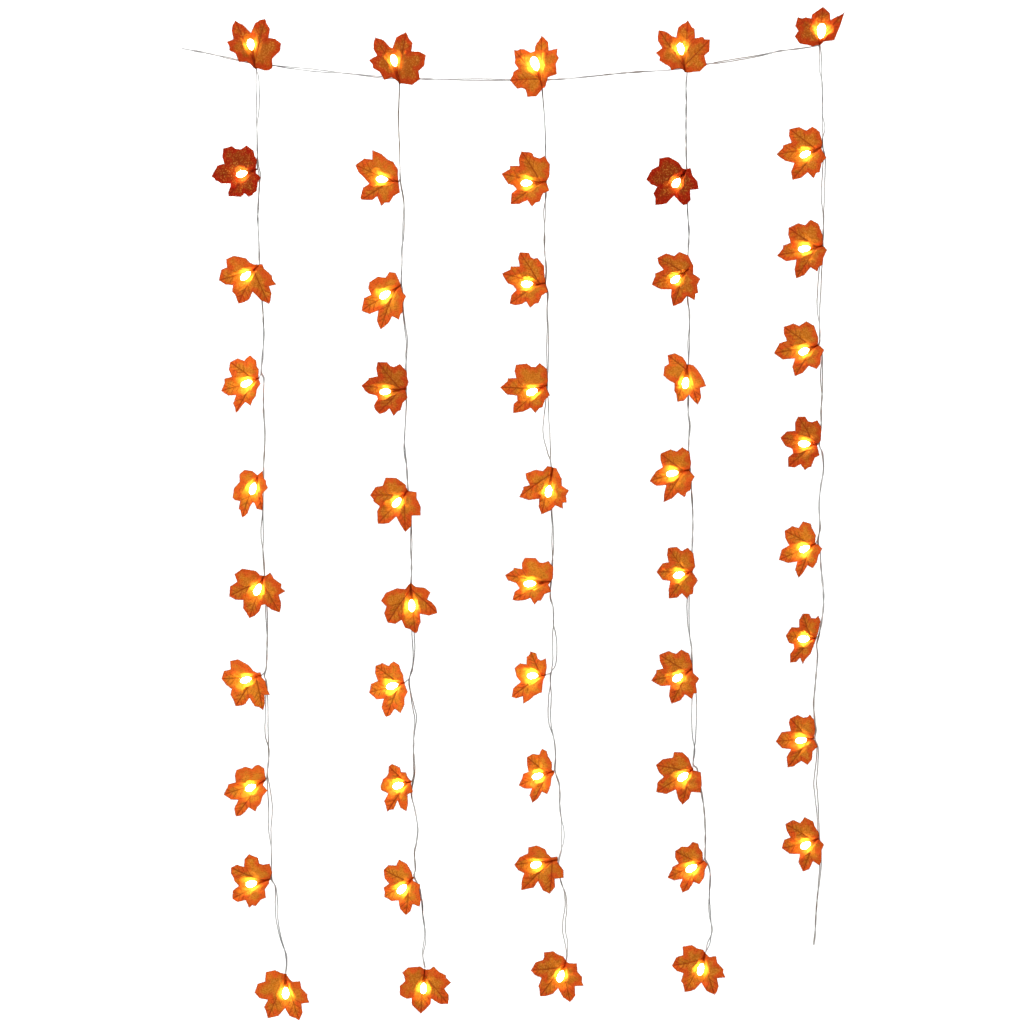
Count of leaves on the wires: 49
